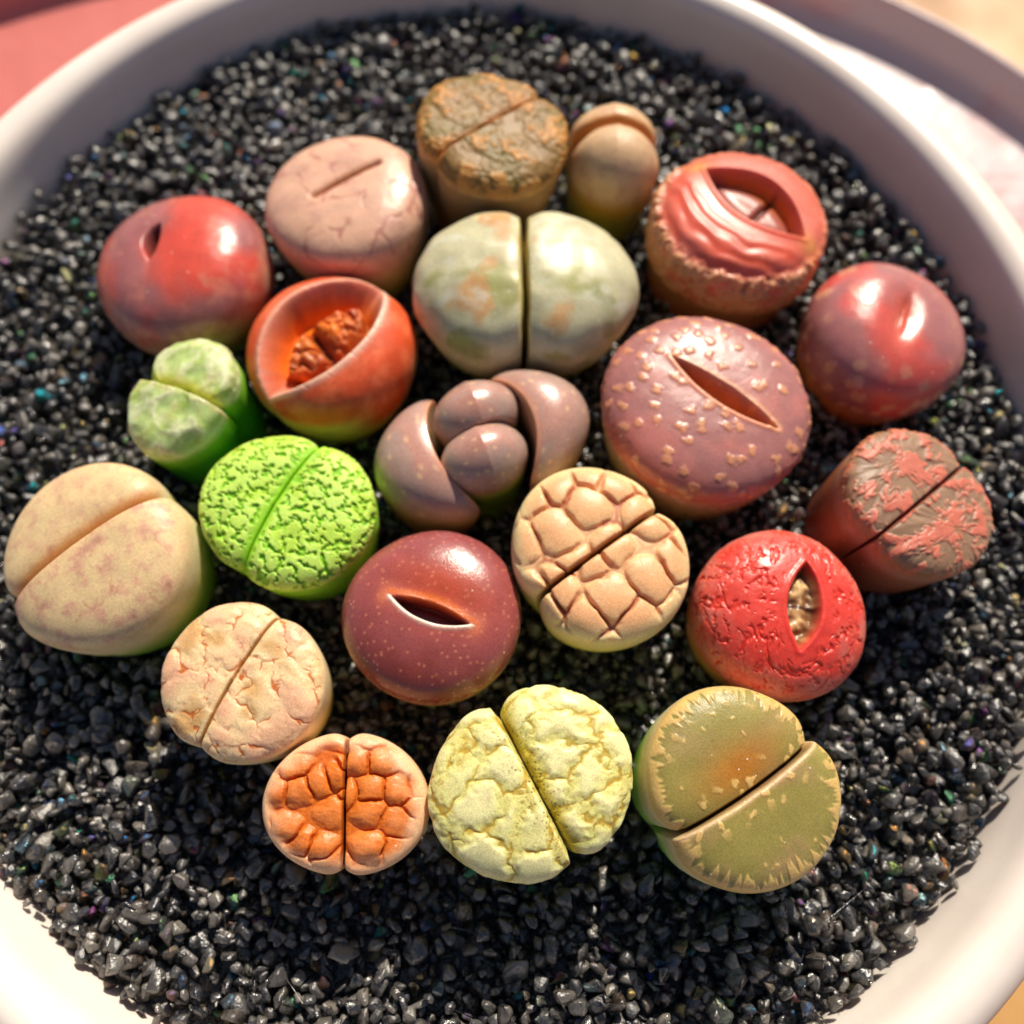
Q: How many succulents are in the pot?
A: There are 21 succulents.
